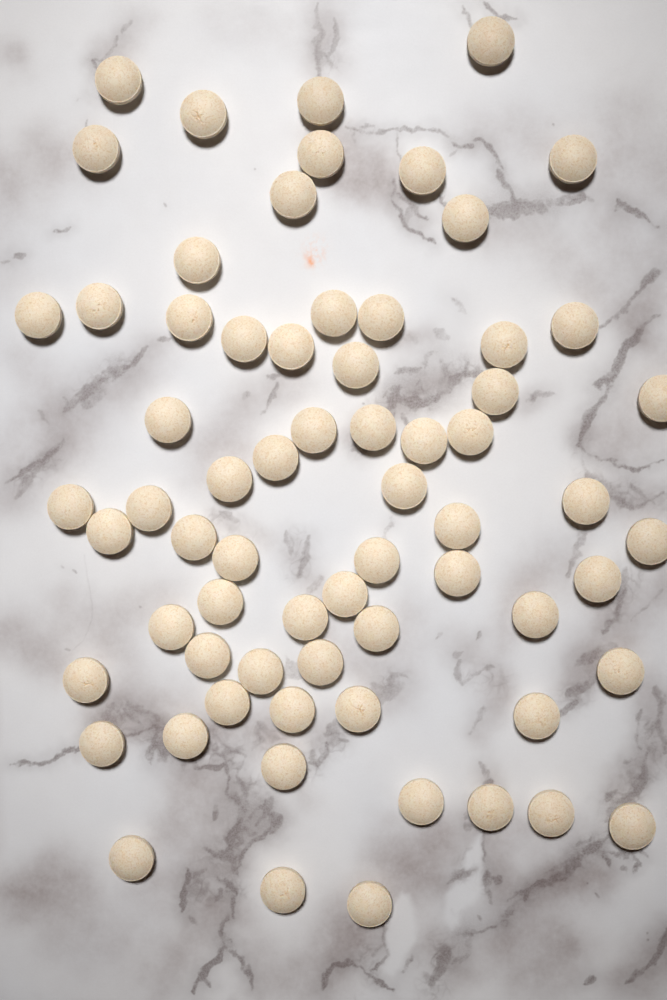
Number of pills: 67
